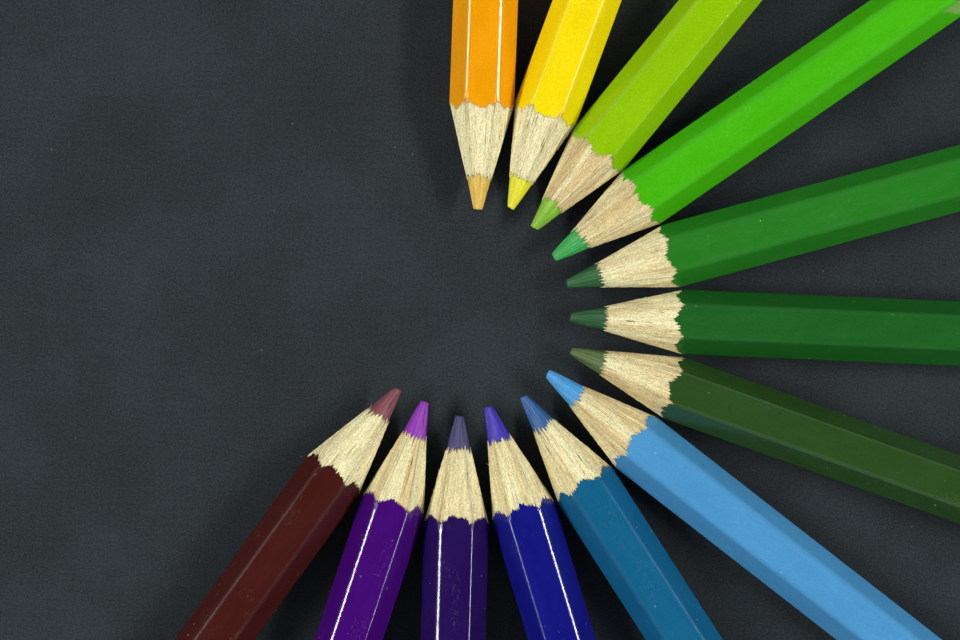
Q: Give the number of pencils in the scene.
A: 13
